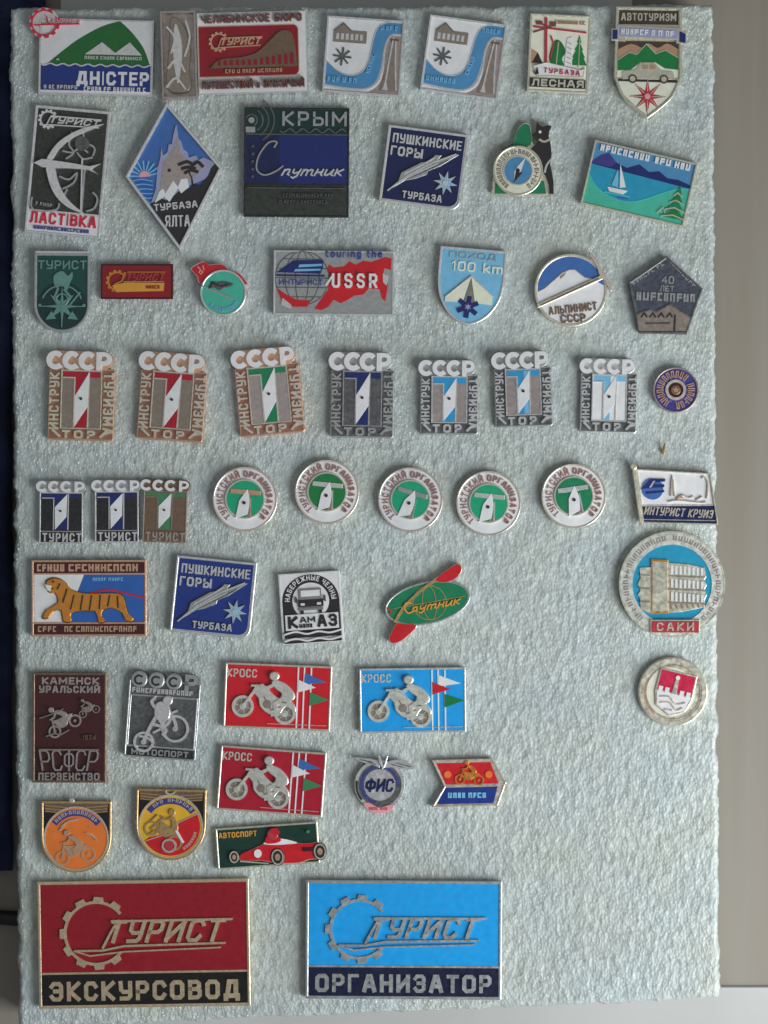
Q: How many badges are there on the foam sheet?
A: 54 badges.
